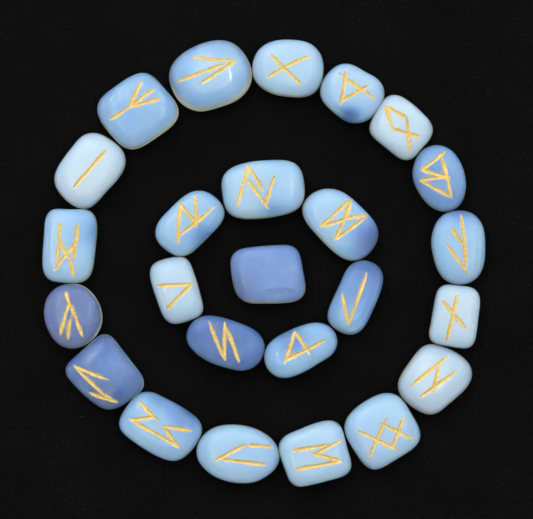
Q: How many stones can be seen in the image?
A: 25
